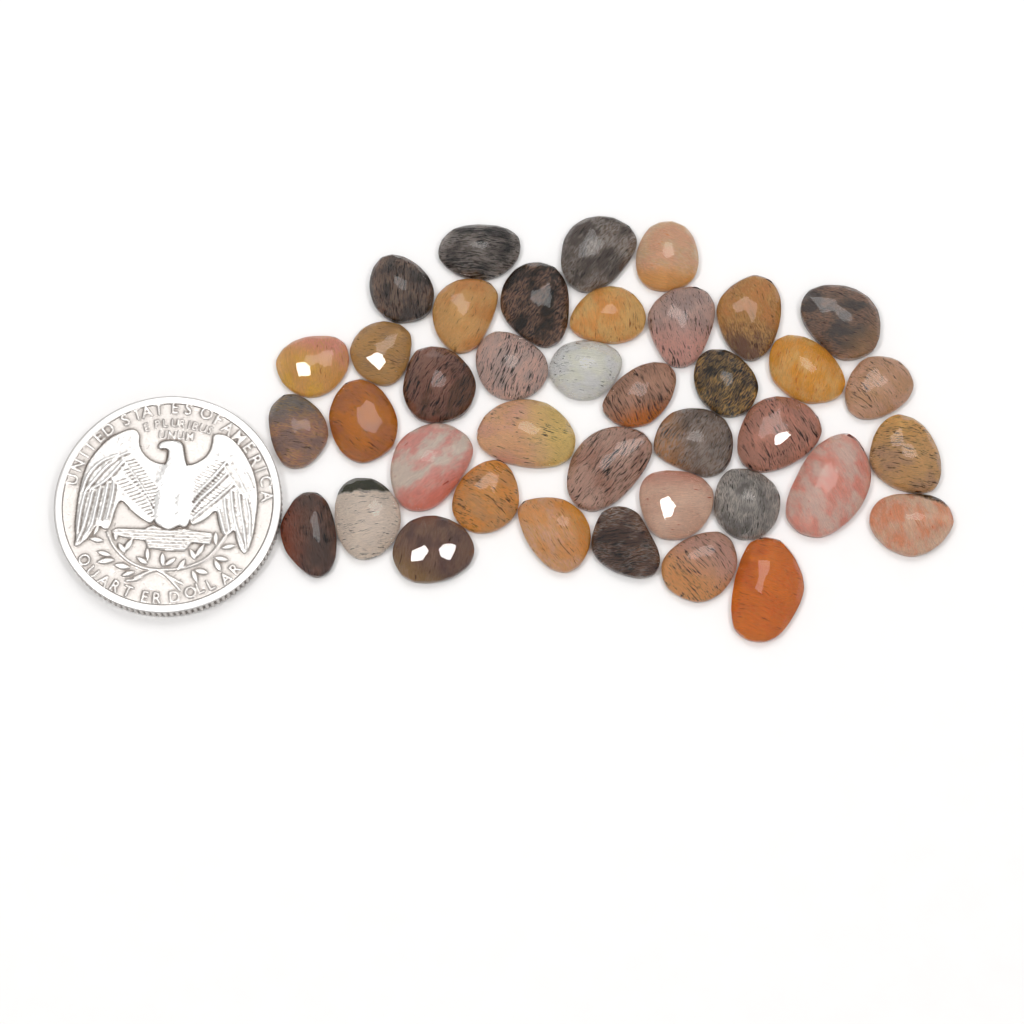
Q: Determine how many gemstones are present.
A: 39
